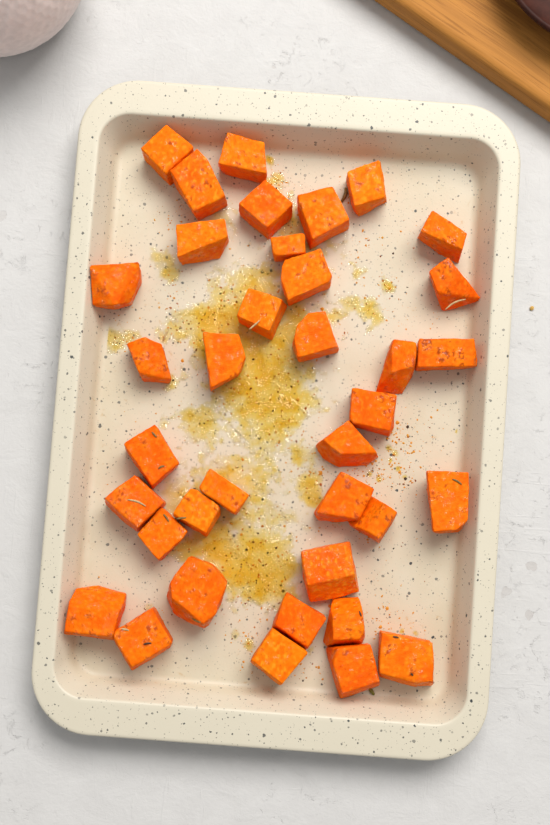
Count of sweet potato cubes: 37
